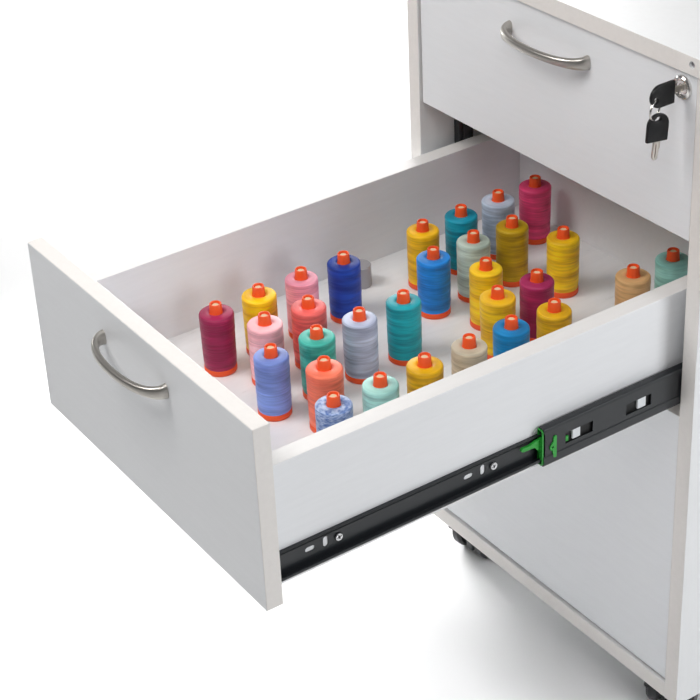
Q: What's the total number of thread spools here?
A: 30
